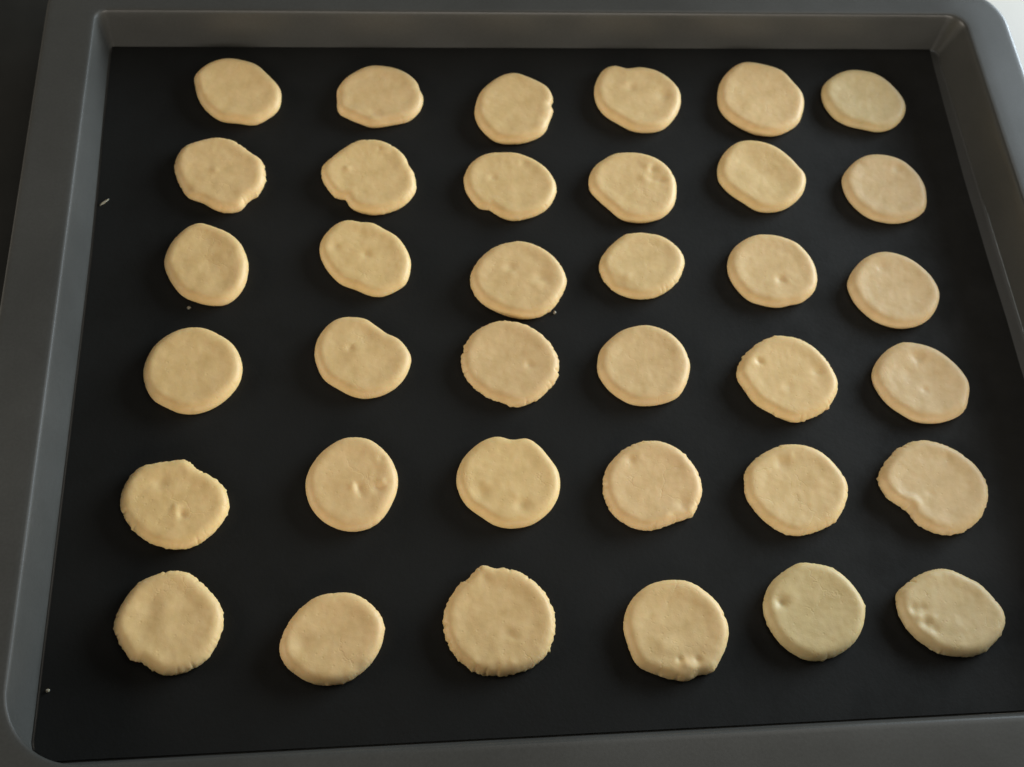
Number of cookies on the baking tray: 36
